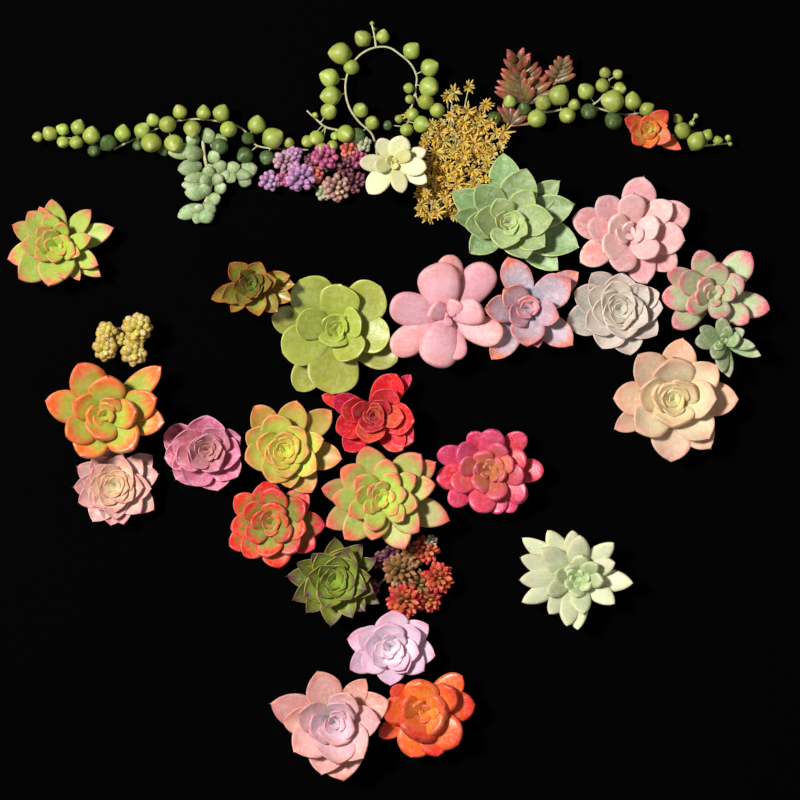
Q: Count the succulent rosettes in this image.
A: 26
